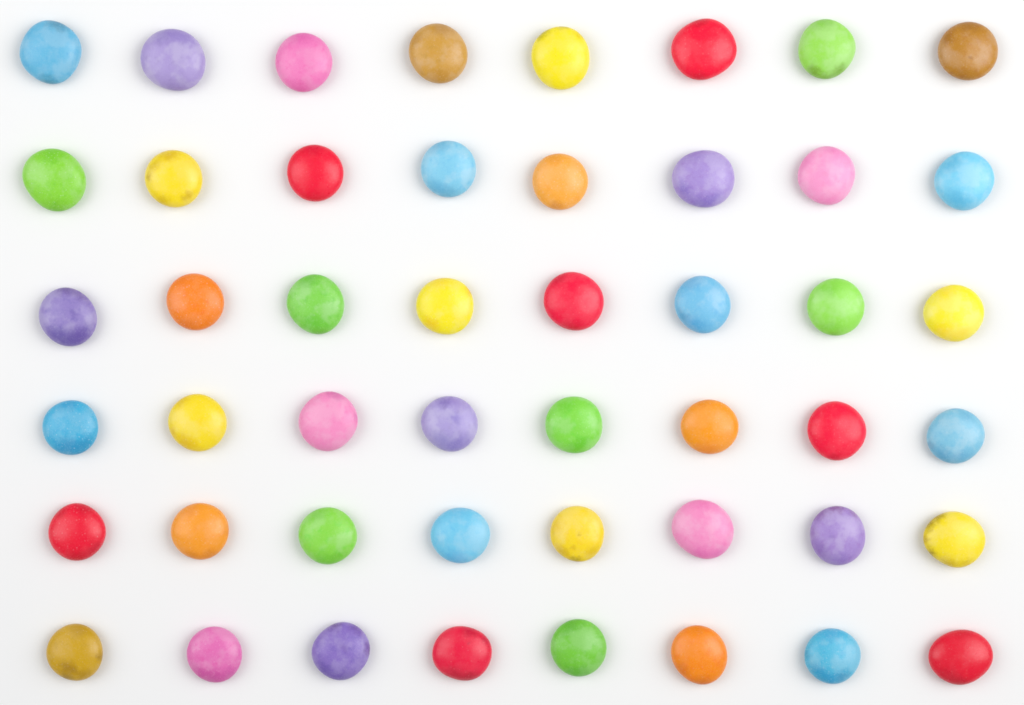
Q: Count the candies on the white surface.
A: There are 48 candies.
